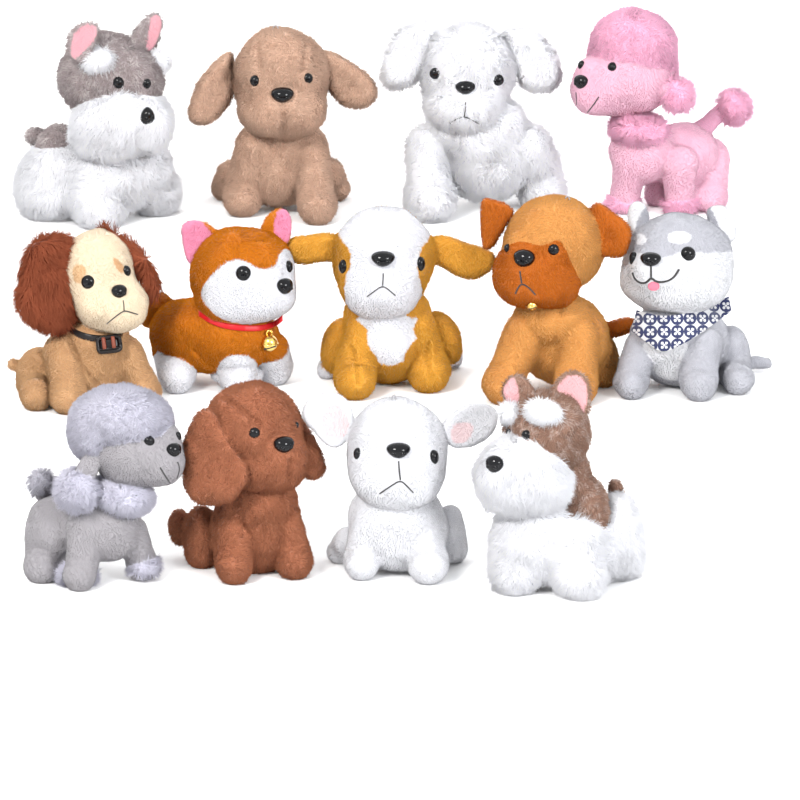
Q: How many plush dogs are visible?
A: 13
